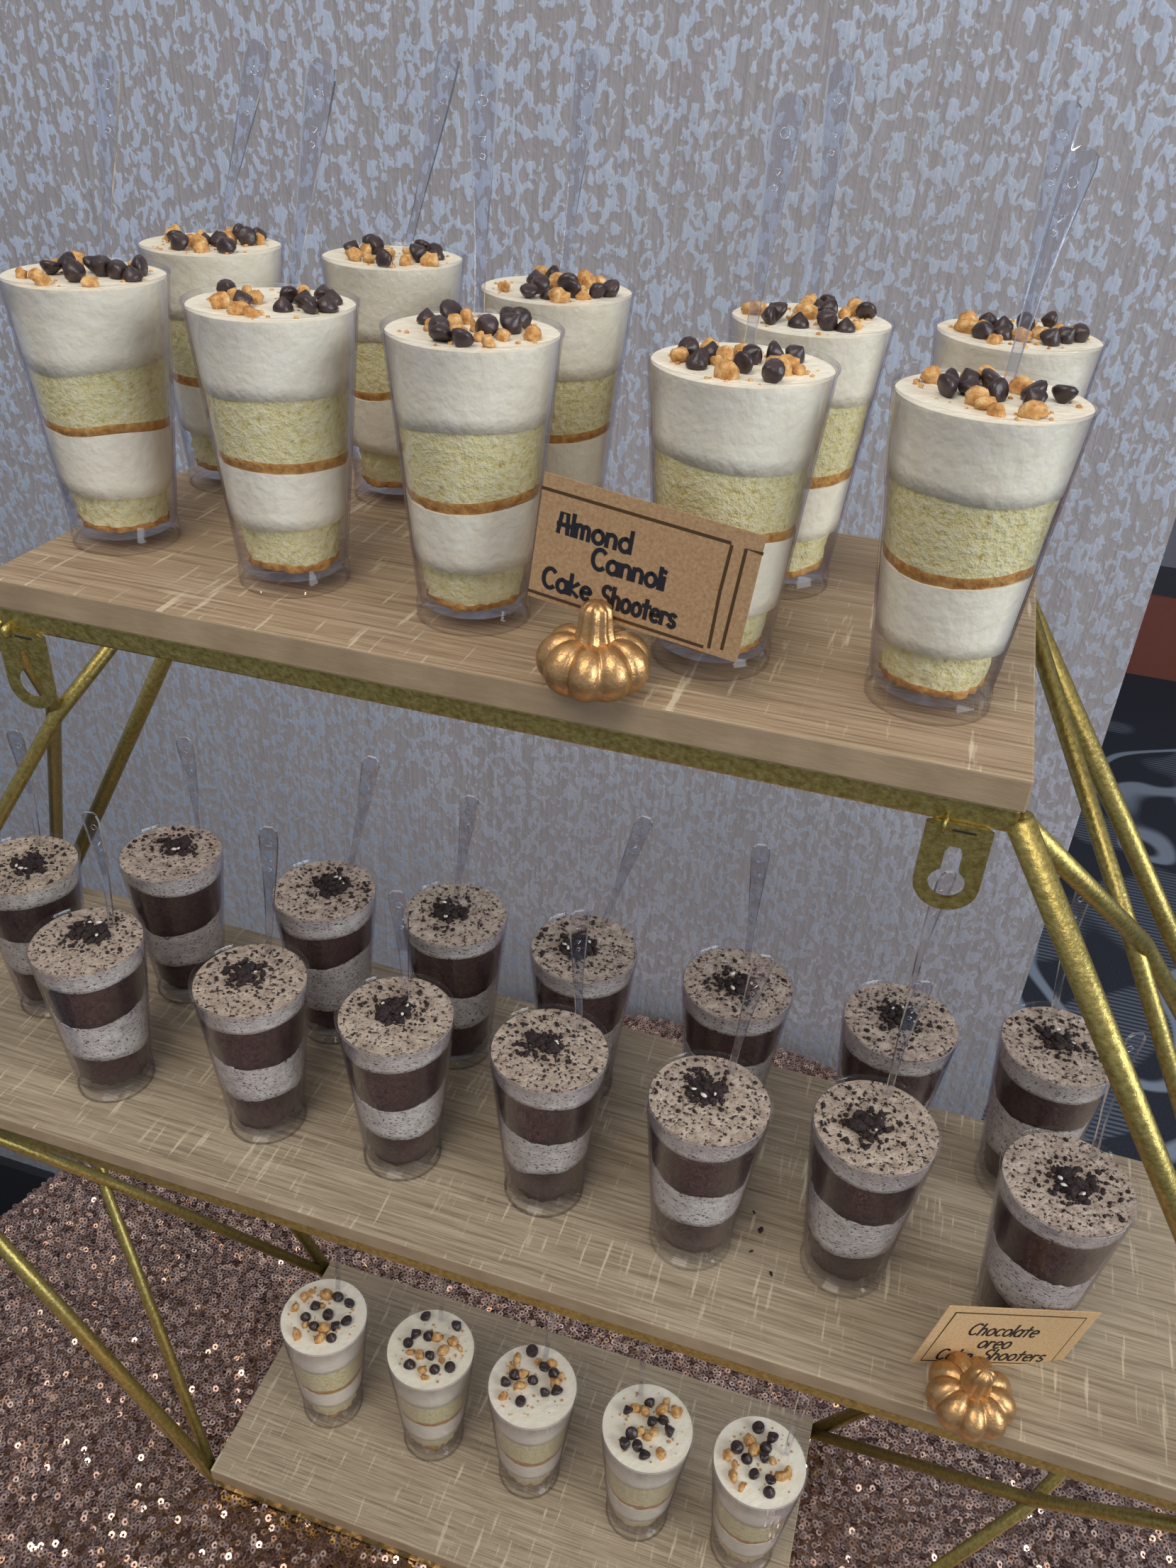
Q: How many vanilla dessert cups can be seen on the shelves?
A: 15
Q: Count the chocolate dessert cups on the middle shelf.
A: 15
